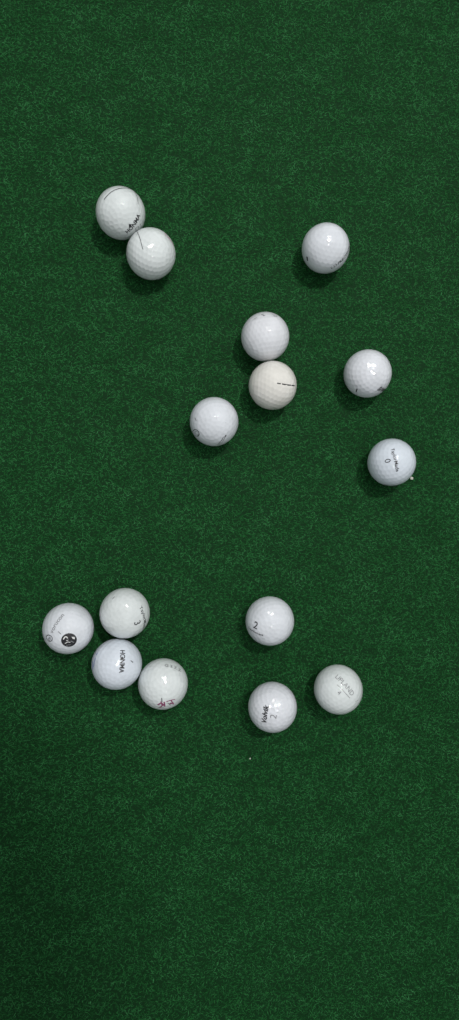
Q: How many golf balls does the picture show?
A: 15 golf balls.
